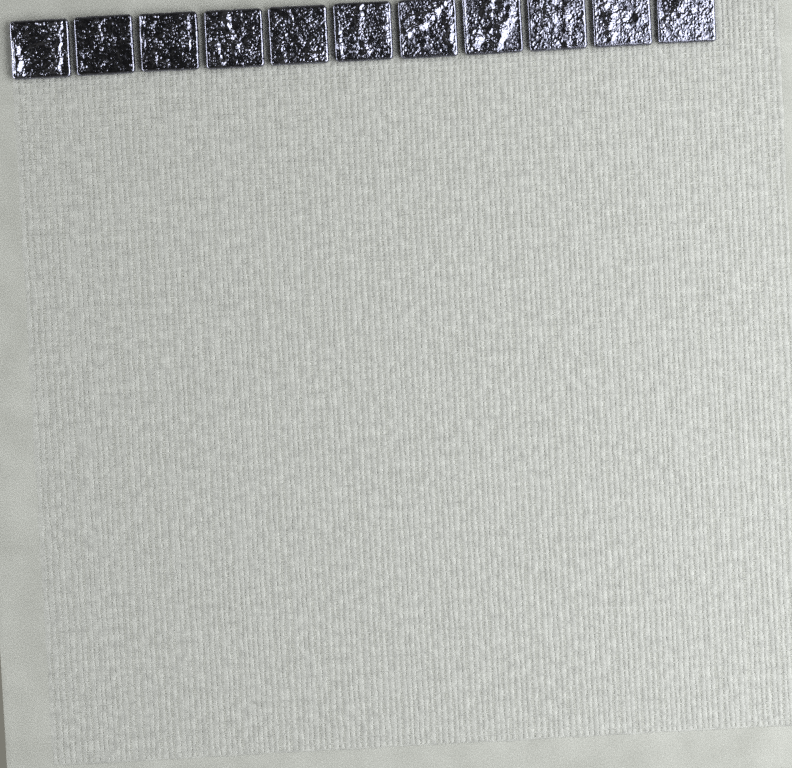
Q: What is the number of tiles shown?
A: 11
